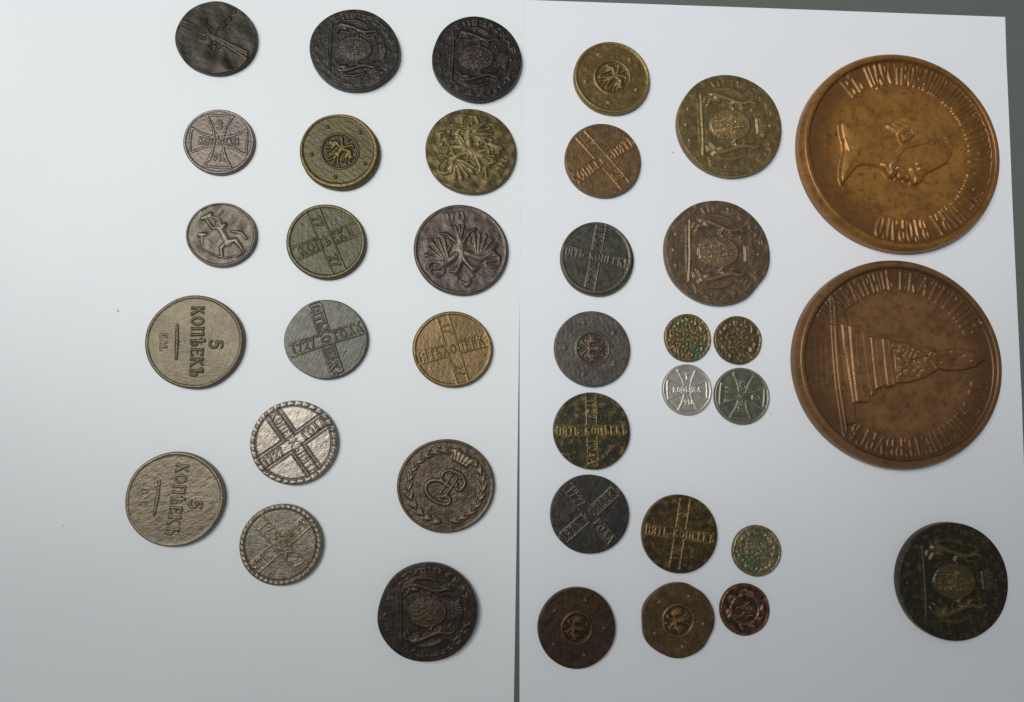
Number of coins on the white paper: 37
